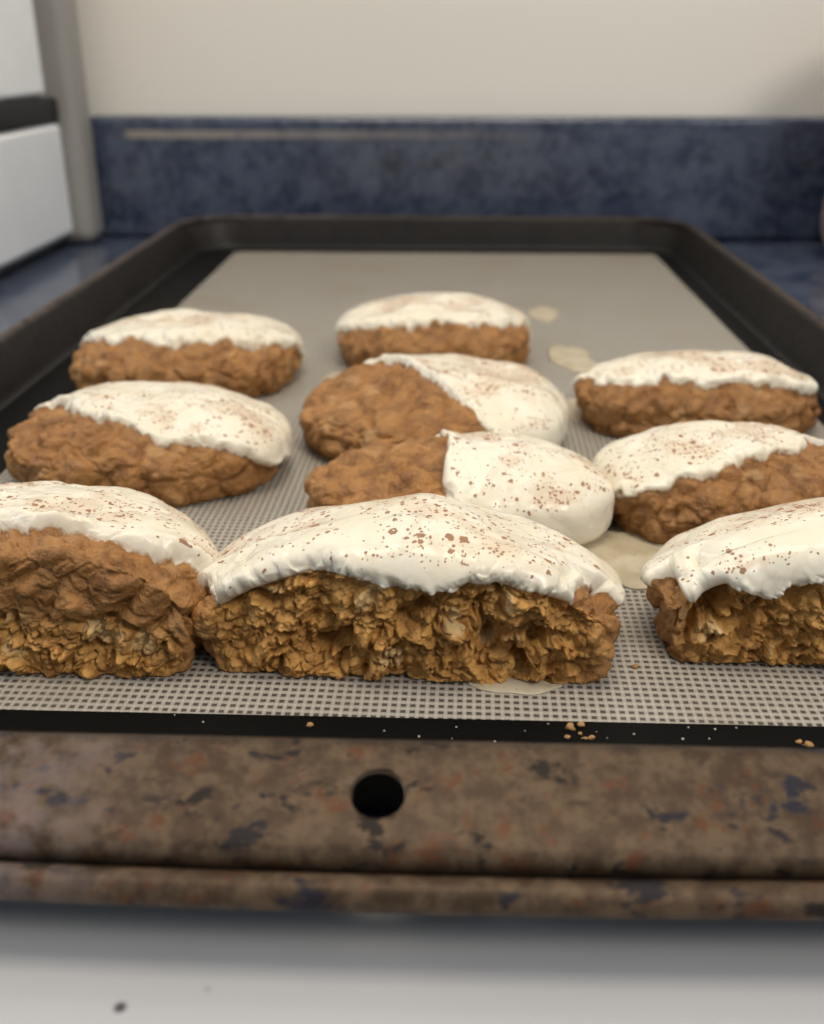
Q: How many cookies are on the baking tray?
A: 10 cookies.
